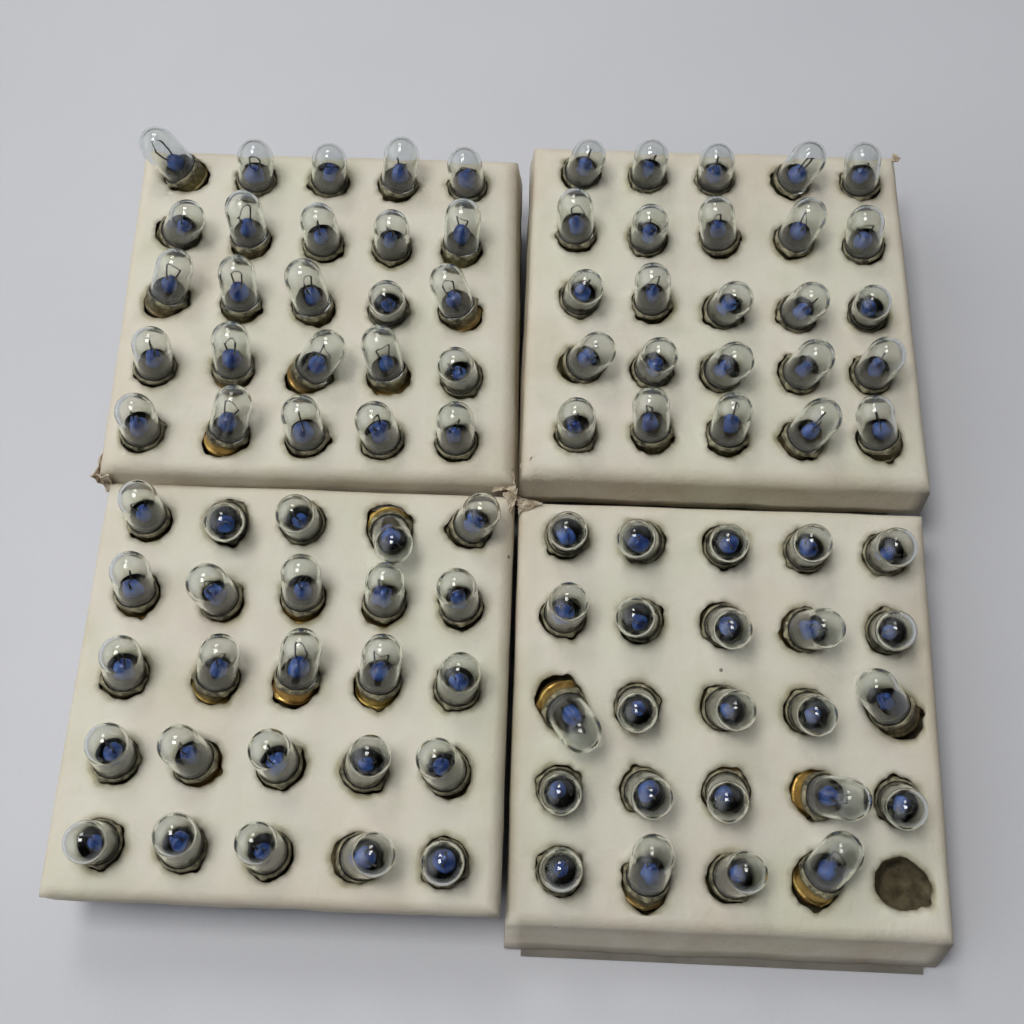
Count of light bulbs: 99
